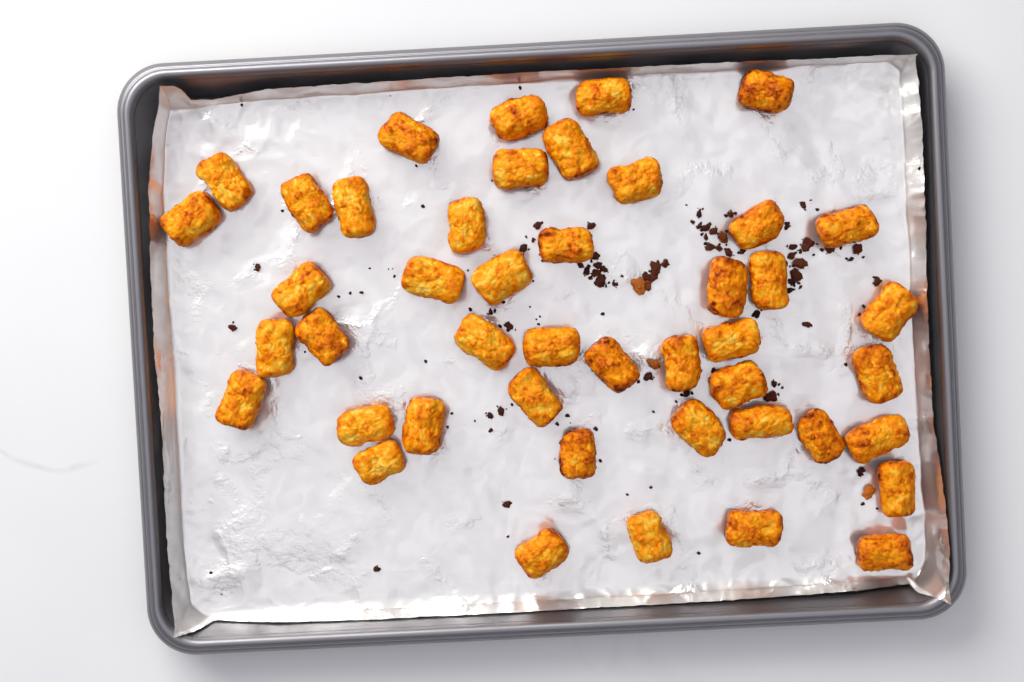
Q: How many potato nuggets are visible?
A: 45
